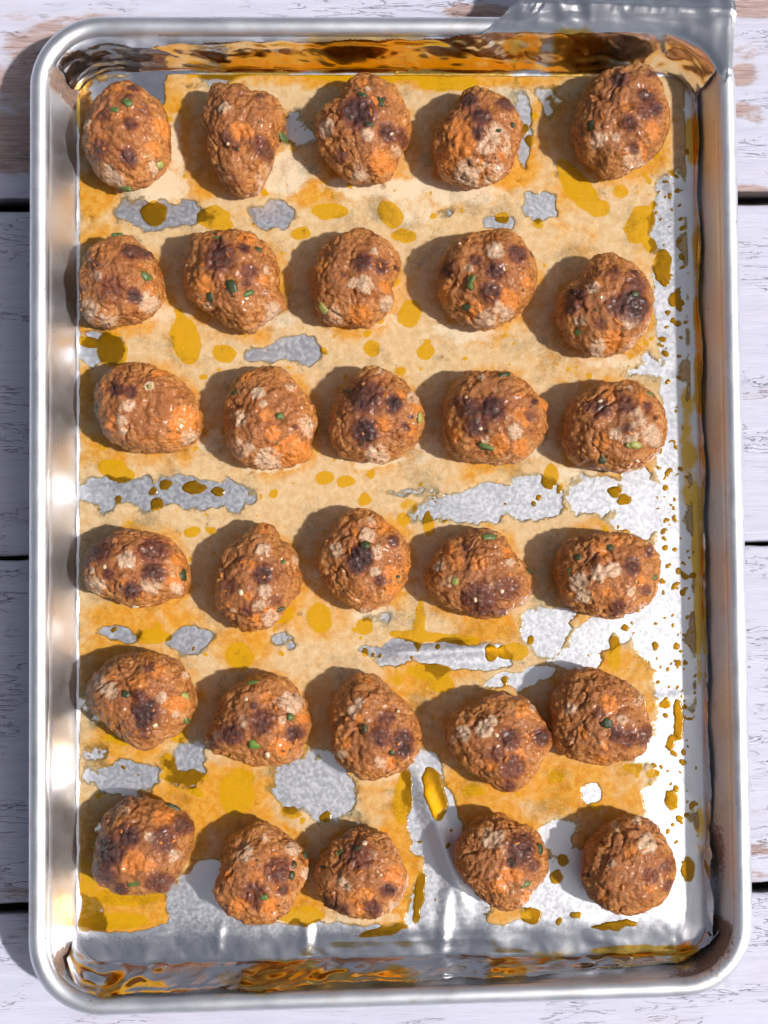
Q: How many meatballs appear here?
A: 30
